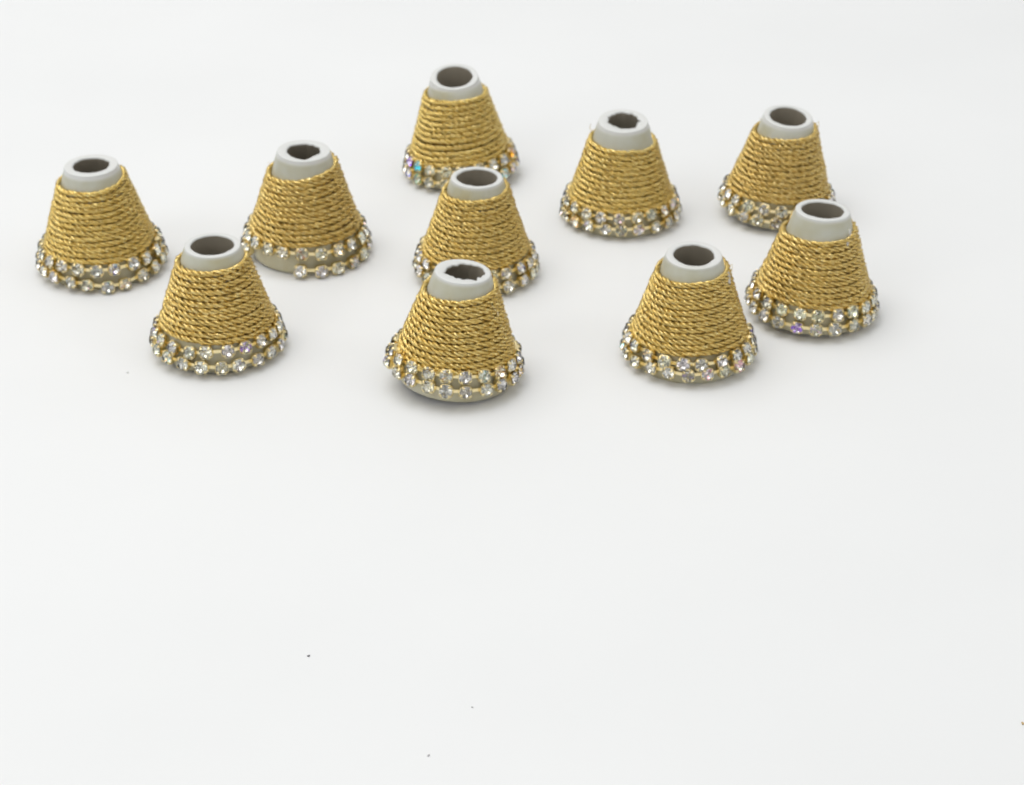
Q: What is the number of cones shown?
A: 10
